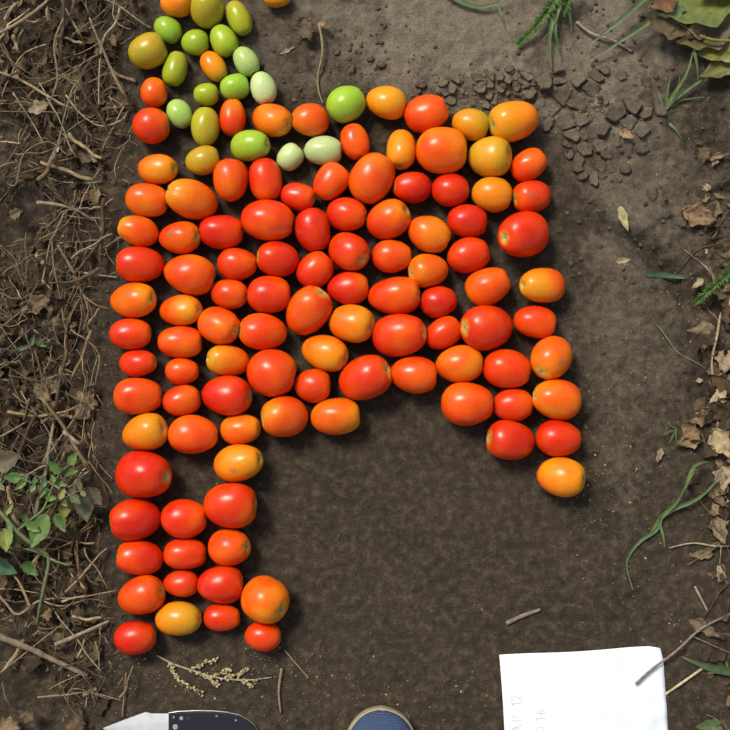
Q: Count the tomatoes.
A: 126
